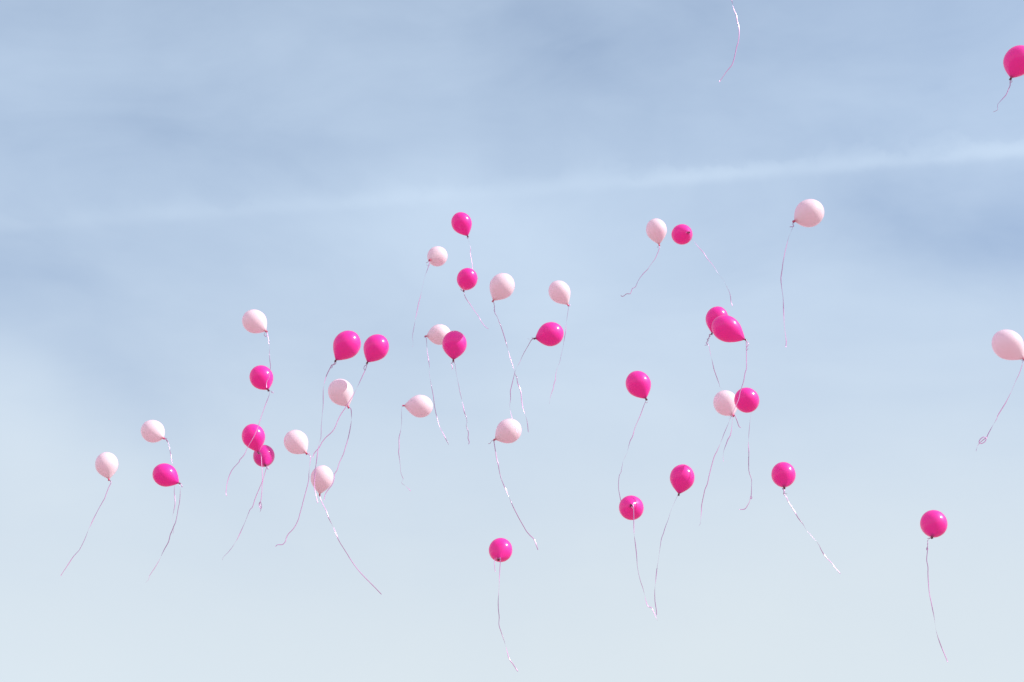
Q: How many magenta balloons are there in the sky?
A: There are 21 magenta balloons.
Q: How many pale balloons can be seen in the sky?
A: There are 16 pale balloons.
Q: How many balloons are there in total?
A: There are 37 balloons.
